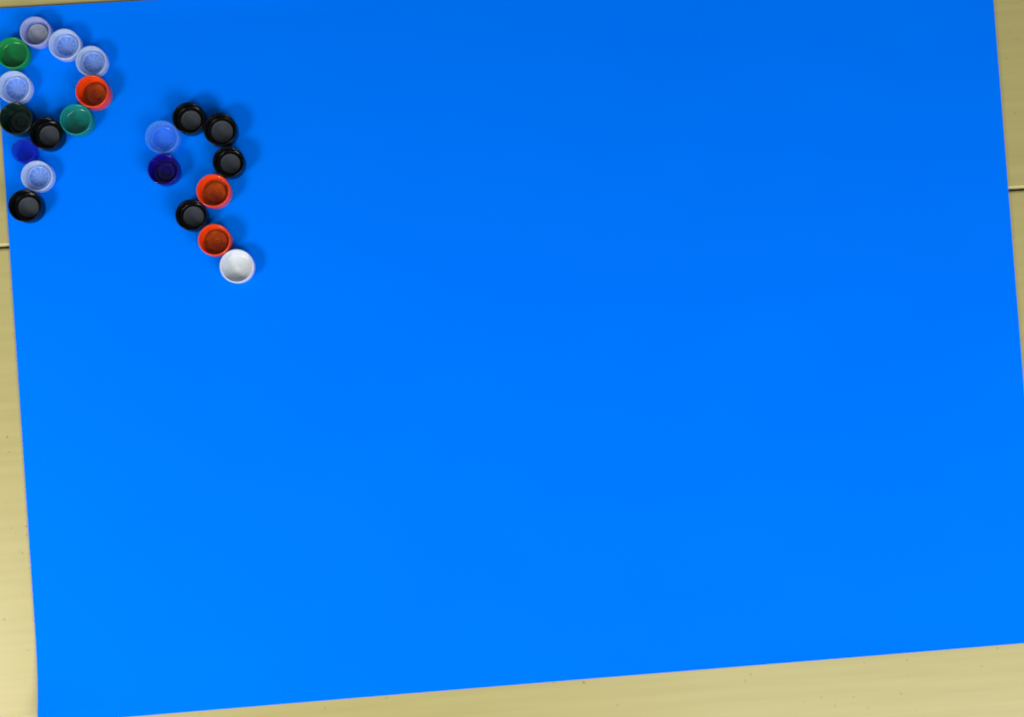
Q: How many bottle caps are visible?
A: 21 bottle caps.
